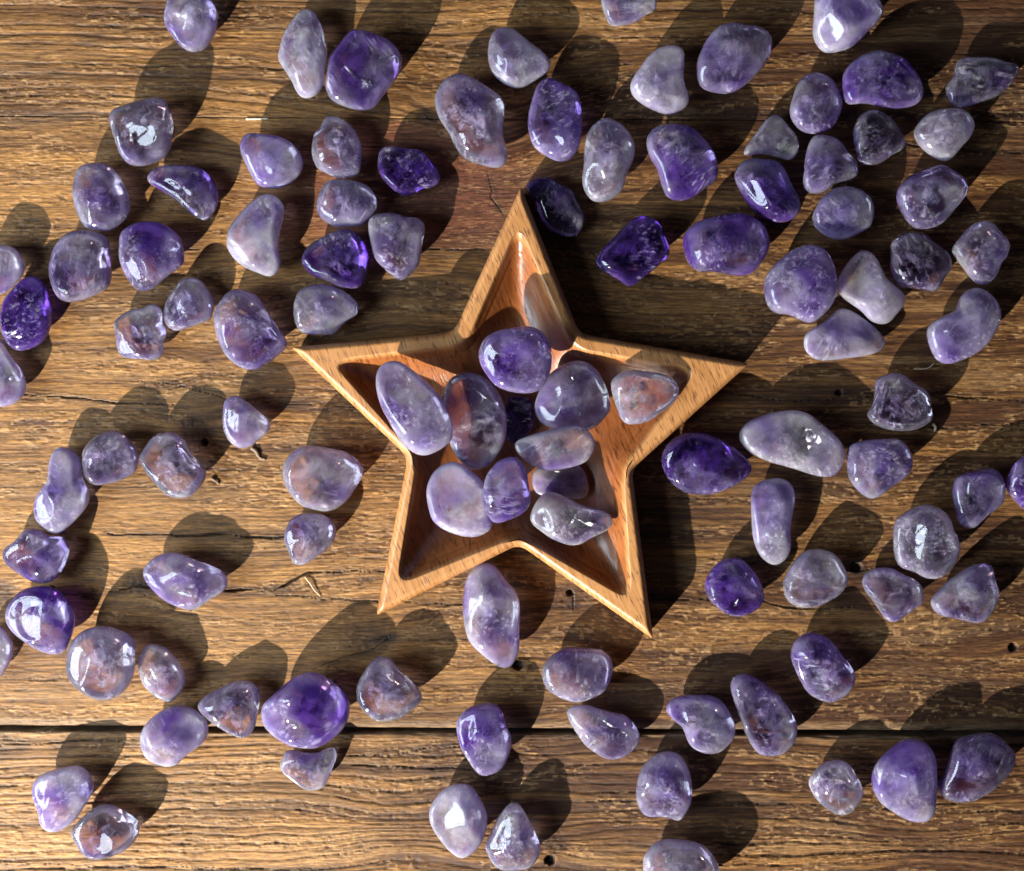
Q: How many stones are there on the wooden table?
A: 106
